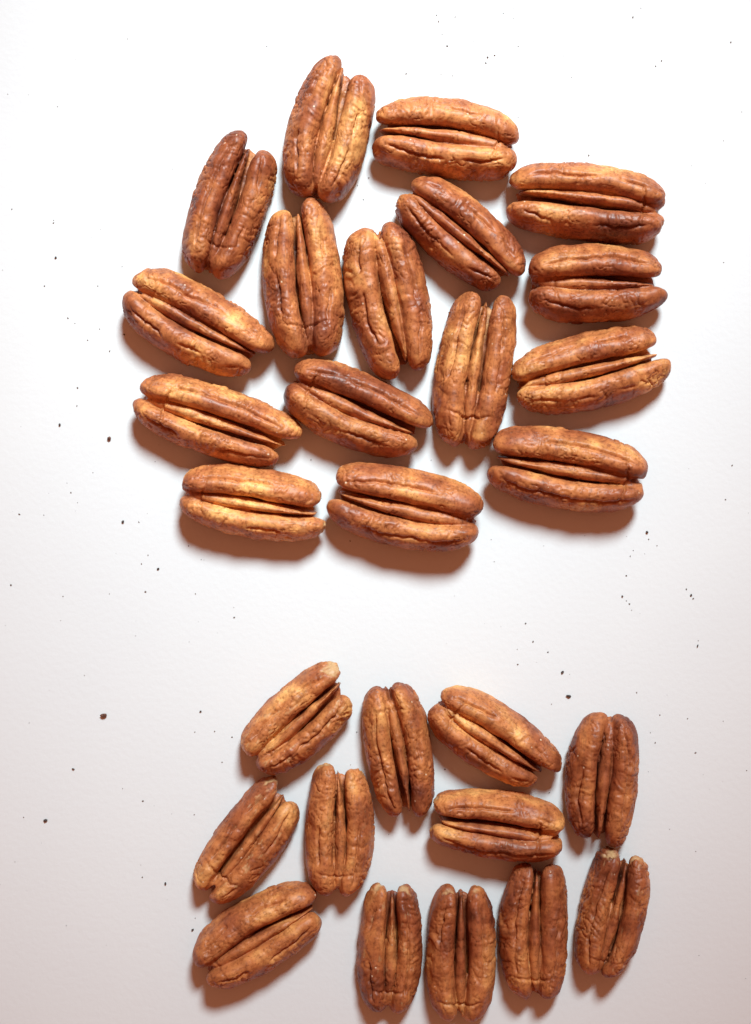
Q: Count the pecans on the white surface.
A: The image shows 28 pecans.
